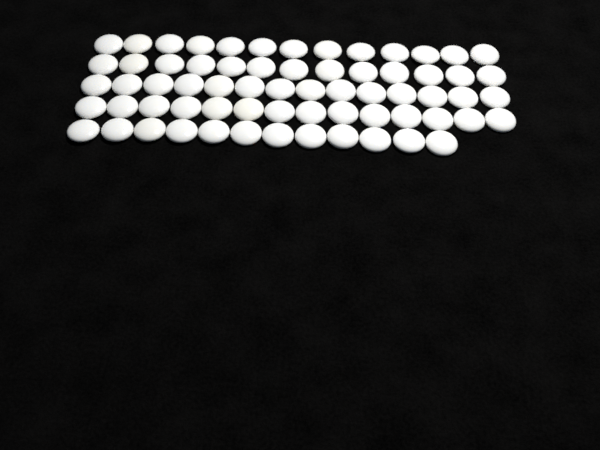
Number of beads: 66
